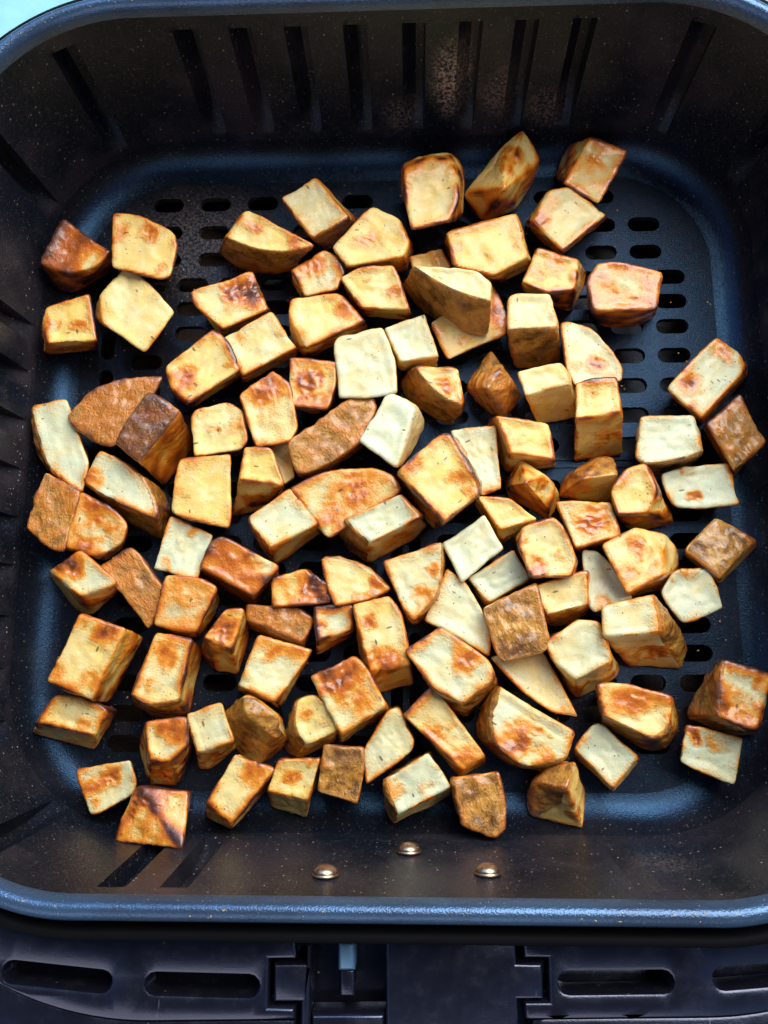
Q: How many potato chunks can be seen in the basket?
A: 110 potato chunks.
